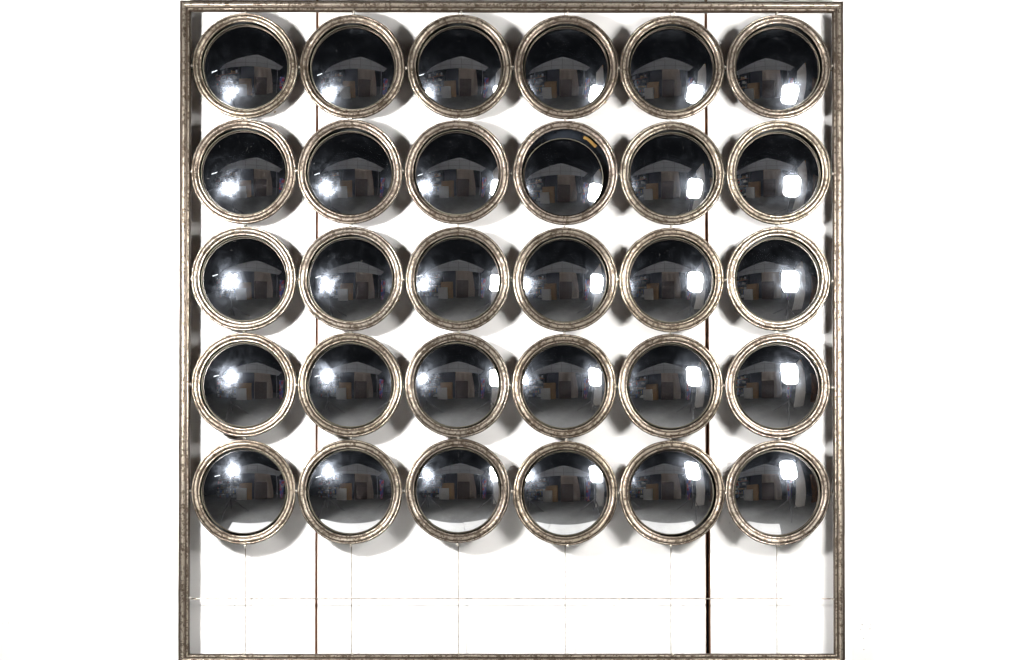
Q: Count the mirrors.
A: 30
